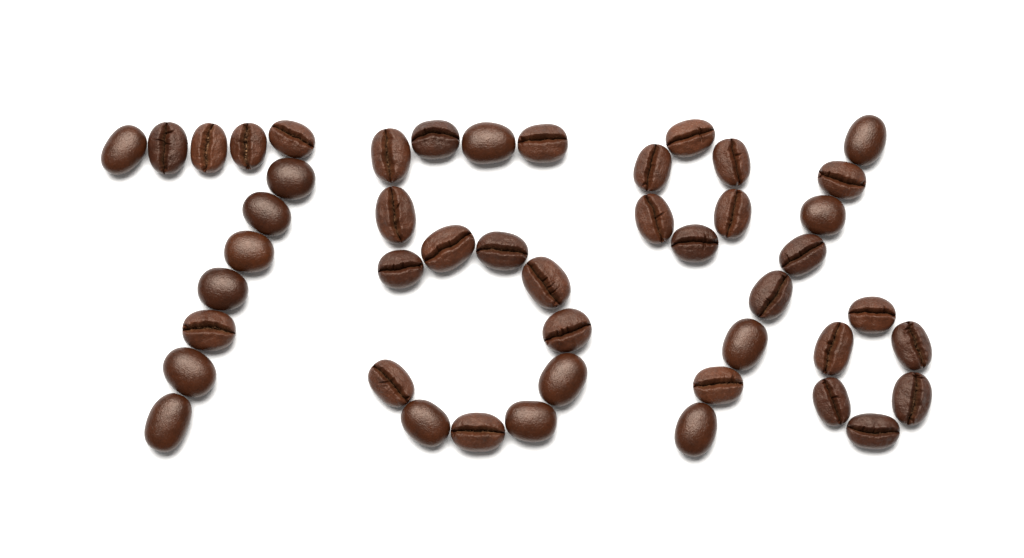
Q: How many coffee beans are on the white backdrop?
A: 47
